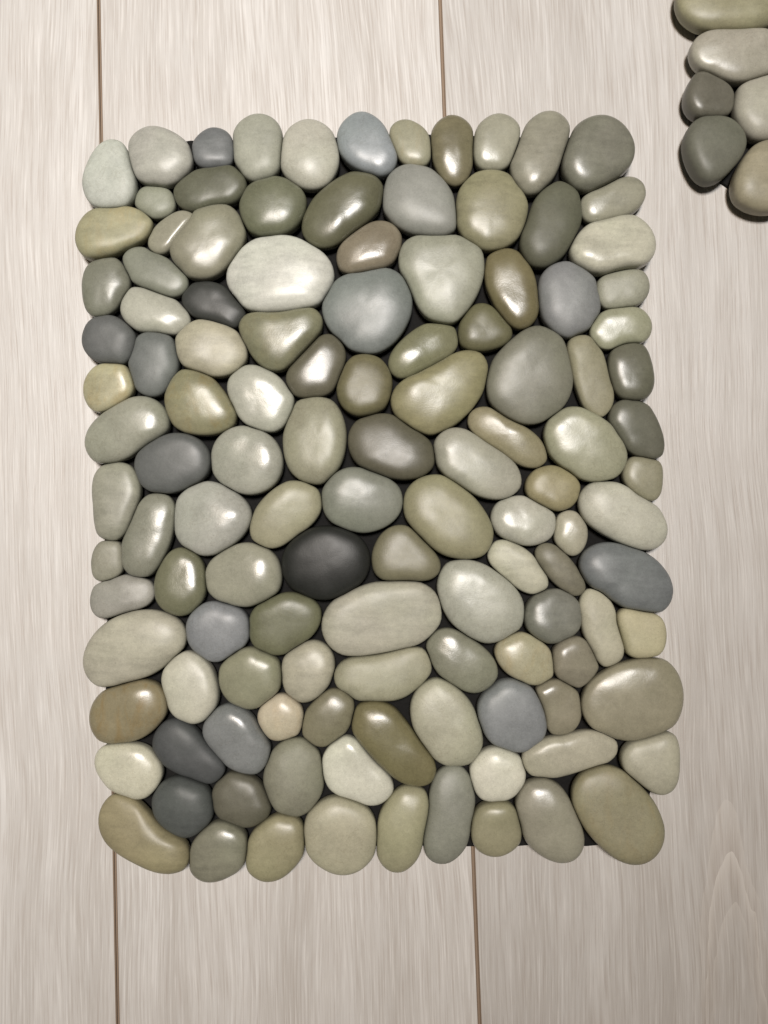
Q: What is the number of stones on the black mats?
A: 127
